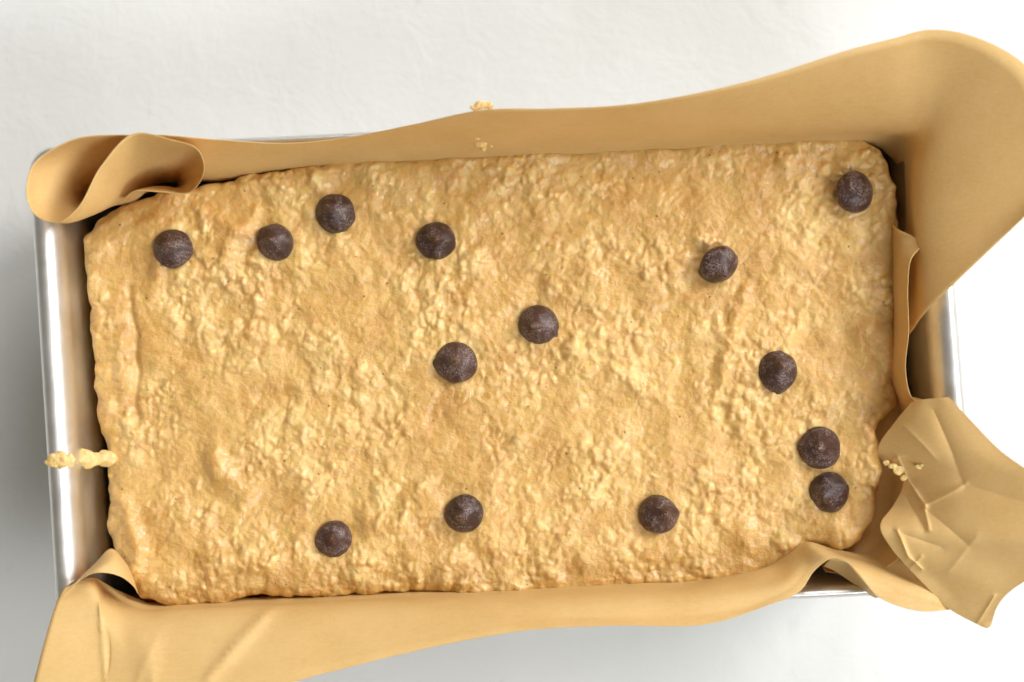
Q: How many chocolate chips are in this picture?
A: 14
